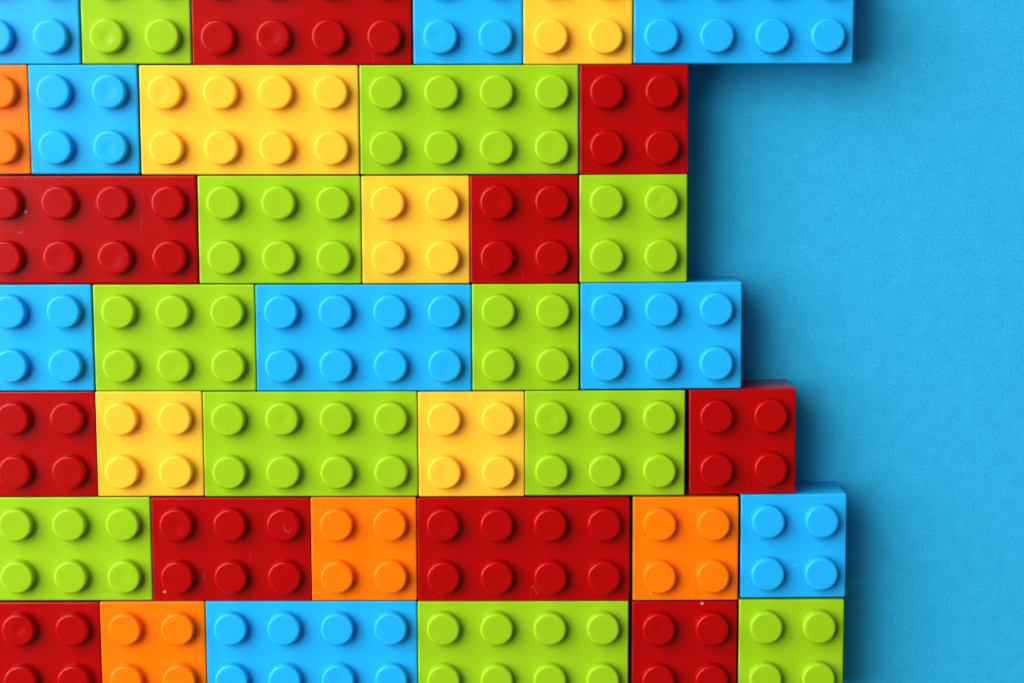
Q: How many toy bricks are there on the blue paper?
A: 39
